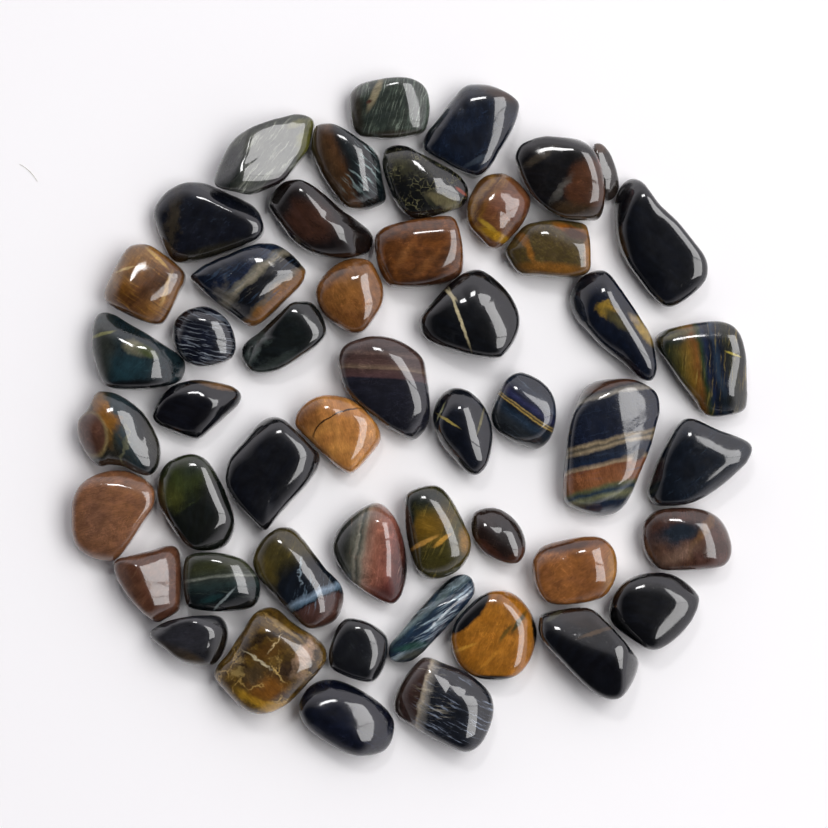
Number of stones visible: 50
